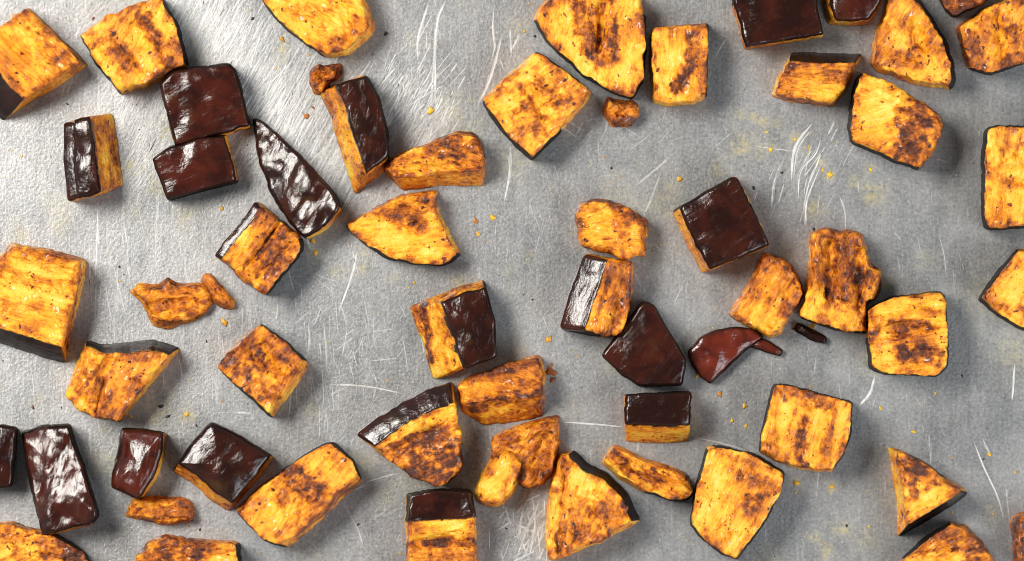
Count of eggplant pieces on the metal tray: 57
